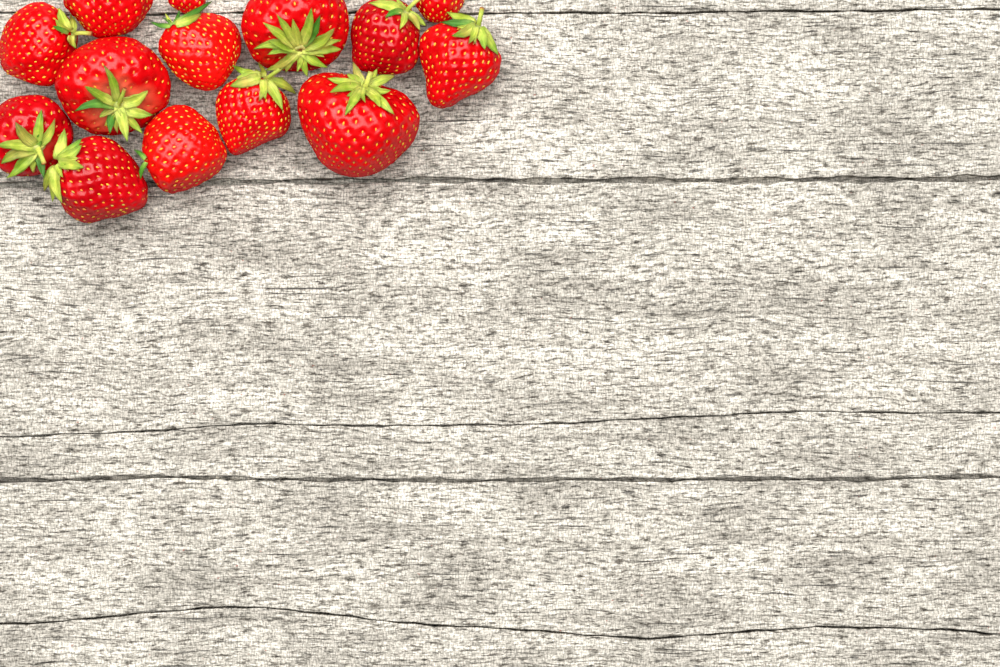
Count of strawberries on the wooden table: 14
